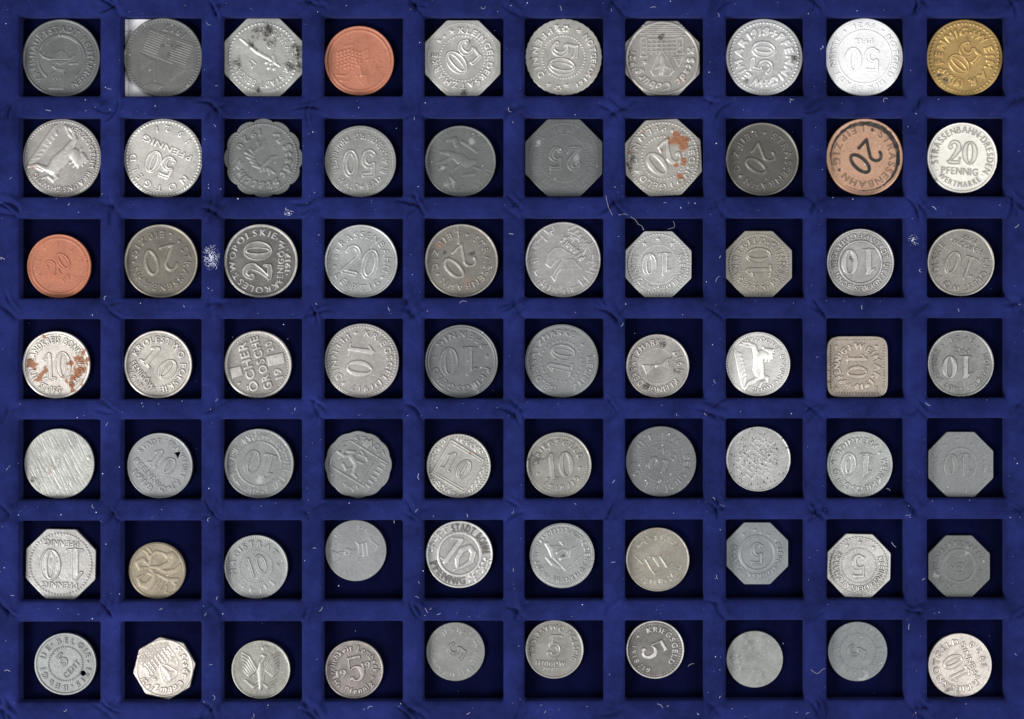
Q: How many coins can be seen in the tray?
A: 70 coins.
